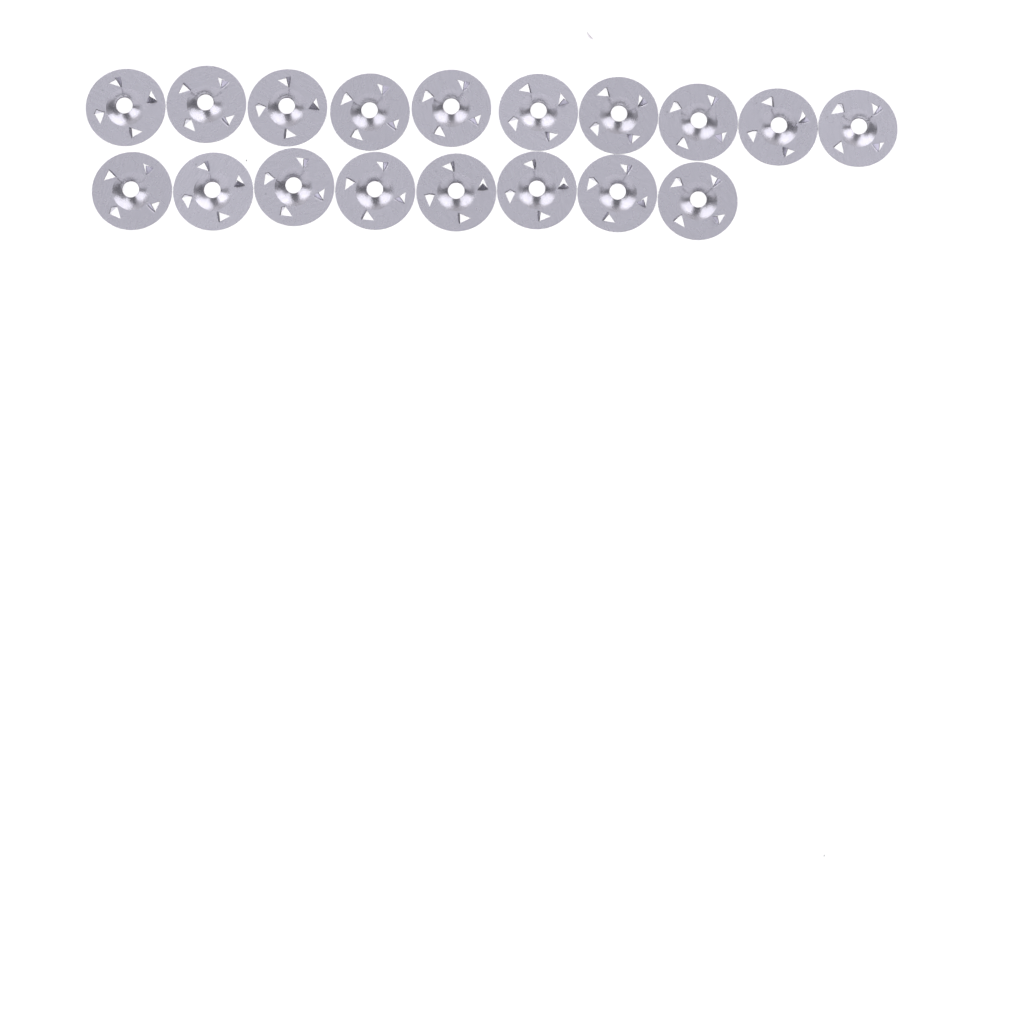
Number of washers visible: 18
